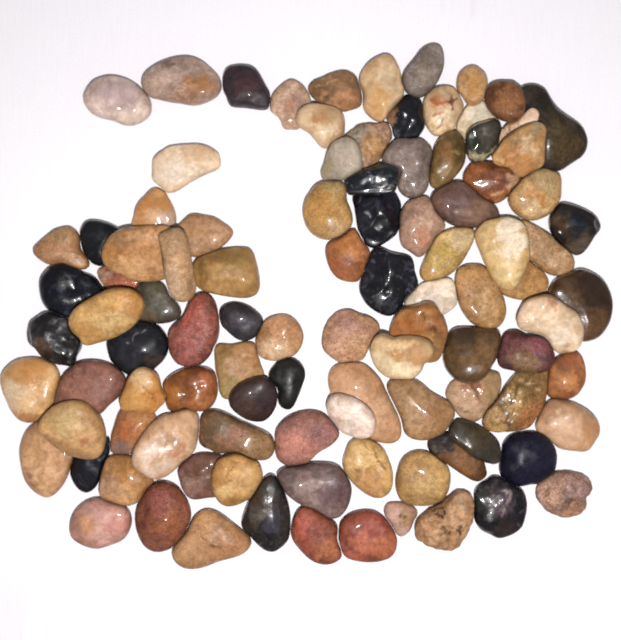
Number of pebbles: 101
